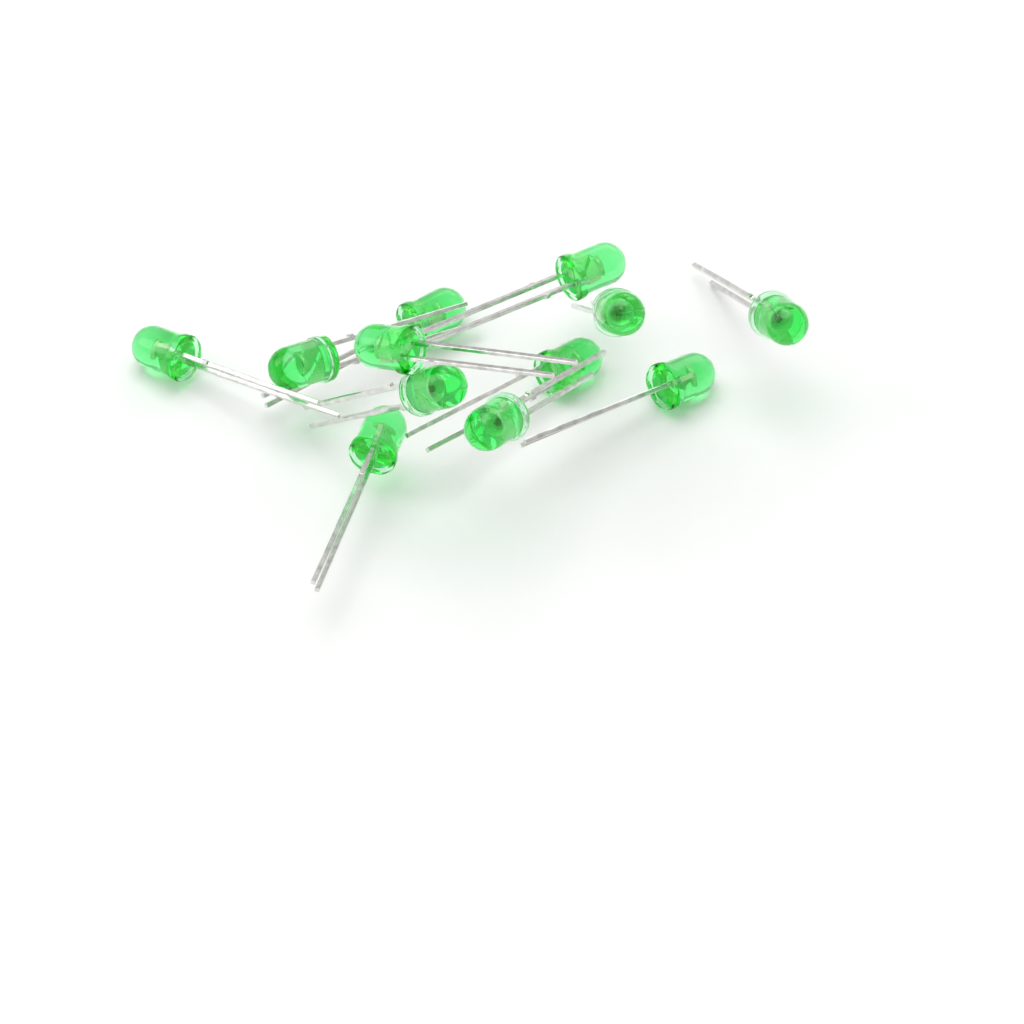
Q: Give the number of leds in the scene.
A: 12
